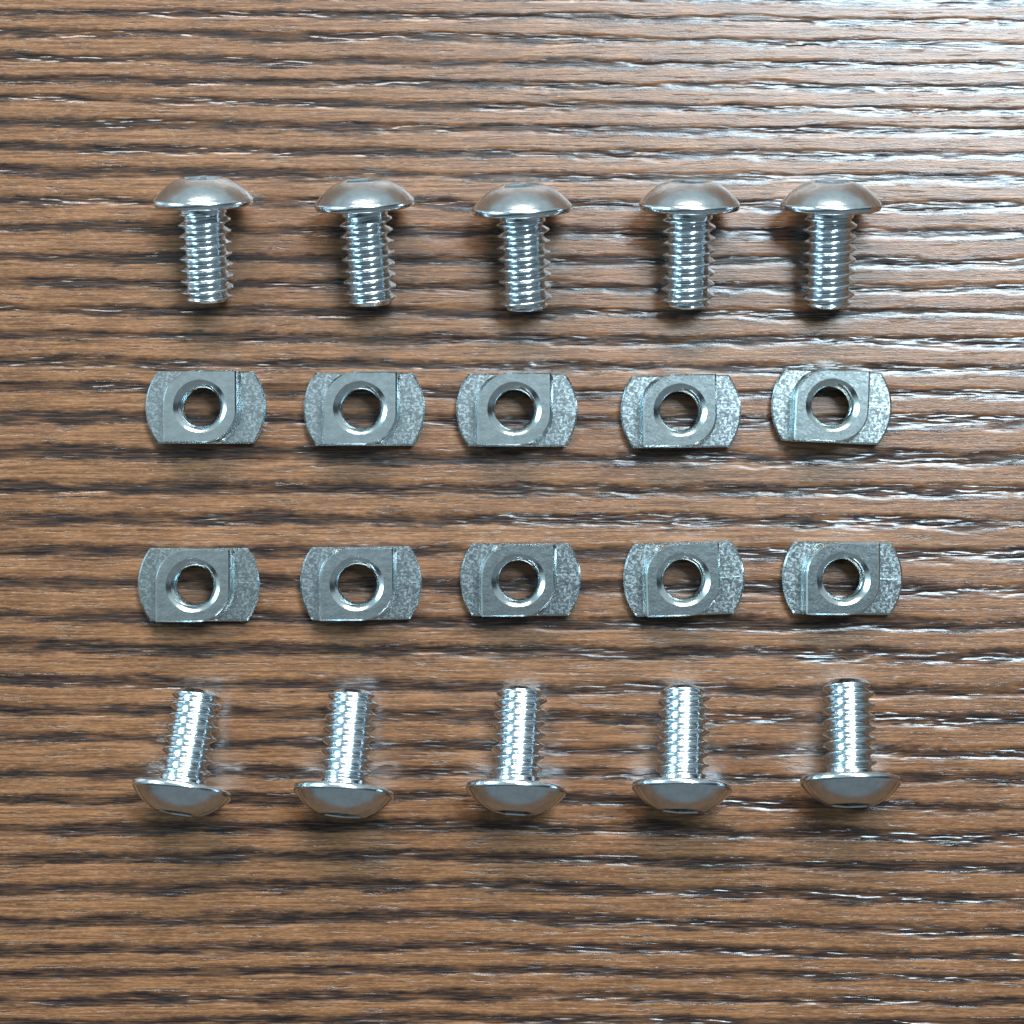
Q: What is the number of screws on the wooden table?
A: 10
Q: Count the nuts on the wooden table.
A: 10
